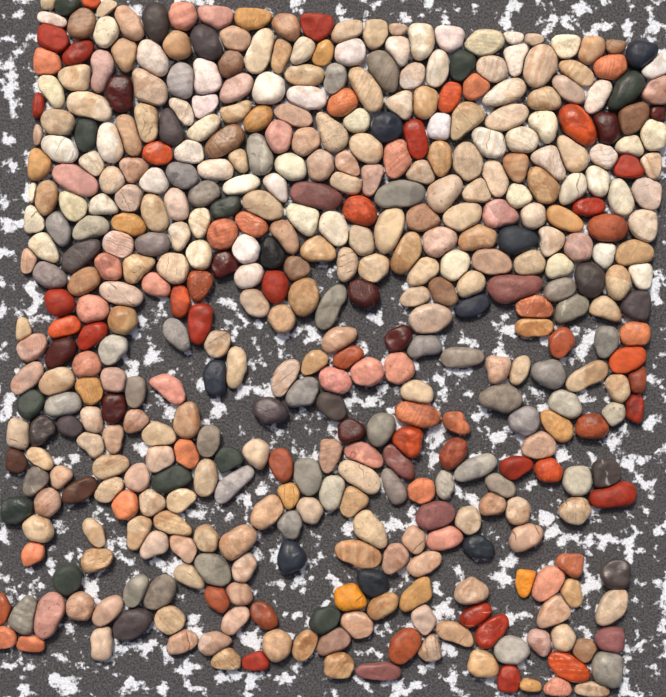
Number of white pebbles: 74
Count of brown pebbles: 195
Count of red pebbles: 92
